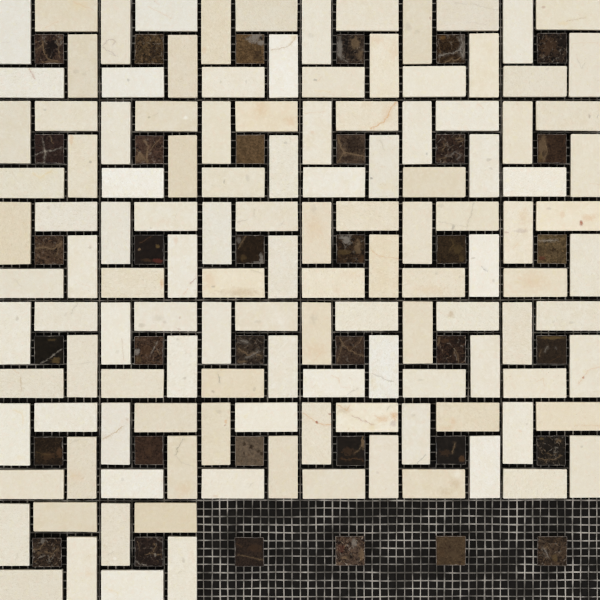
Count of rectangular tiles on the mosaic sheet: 128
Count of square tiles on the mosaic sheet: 36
